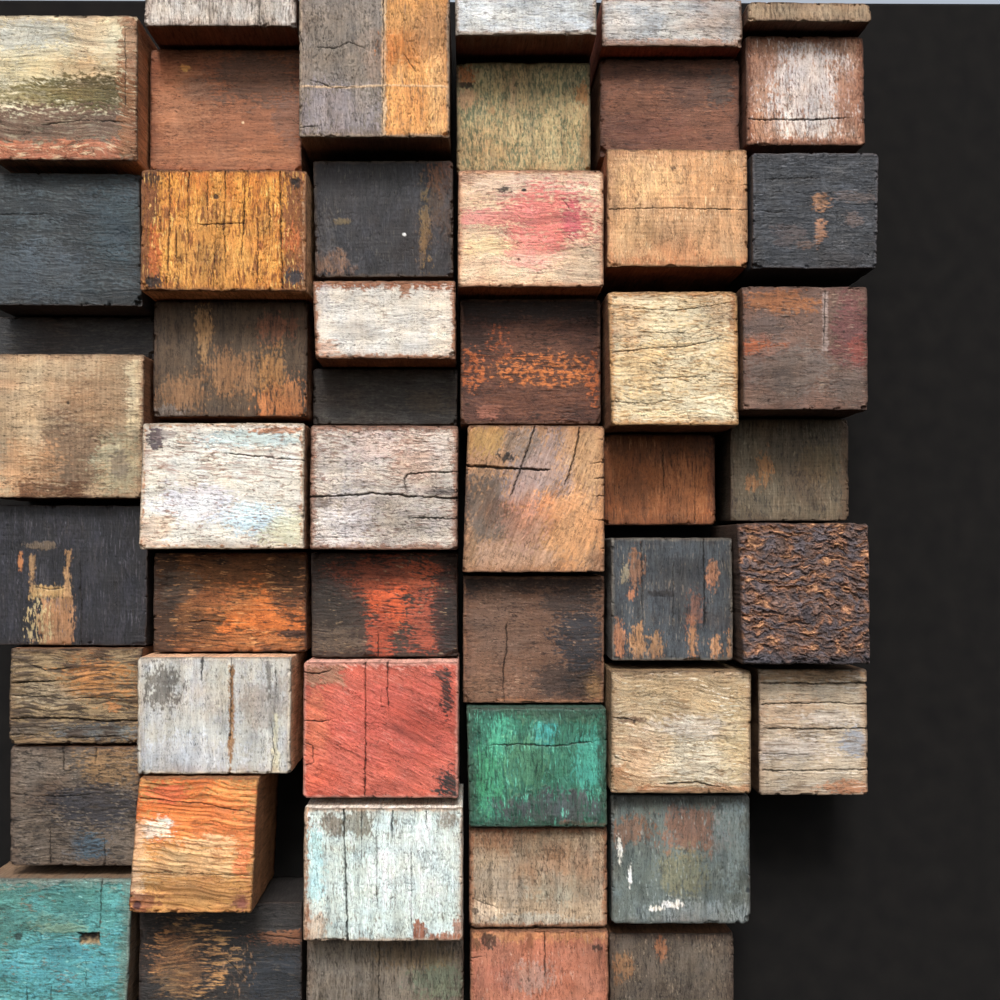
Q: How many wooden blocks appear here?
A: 51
